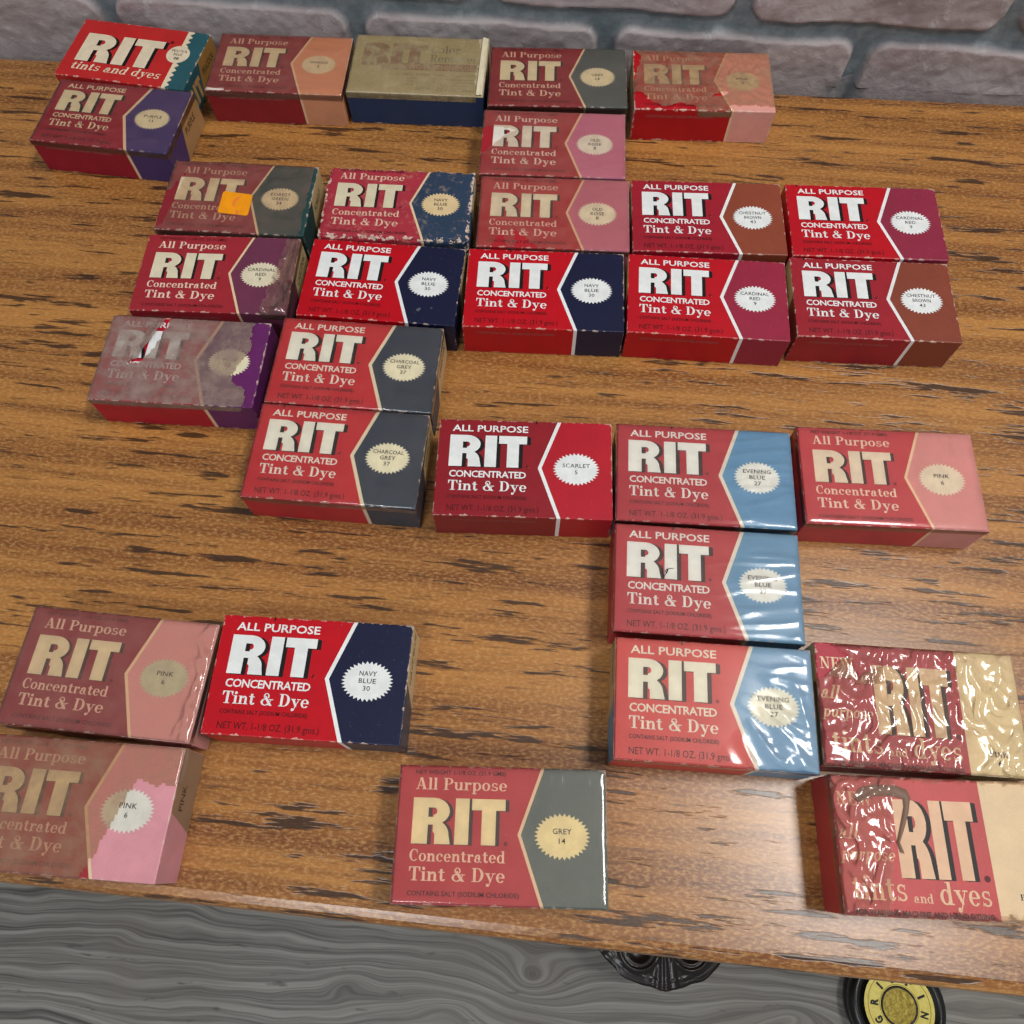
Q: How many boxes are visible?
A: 31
